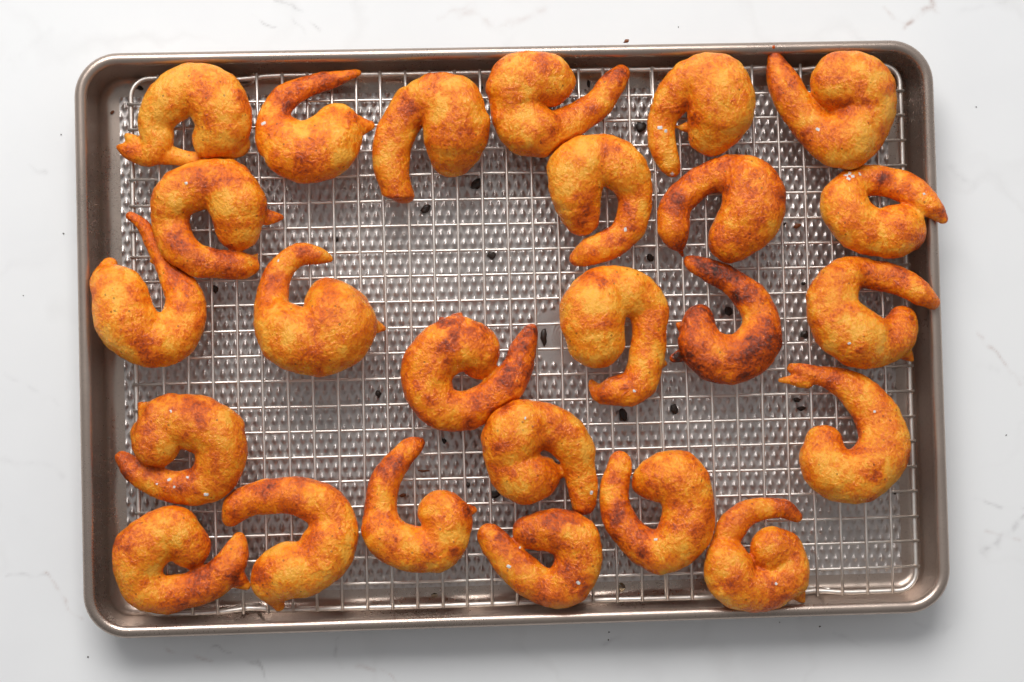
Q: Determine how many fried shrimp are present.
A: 25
